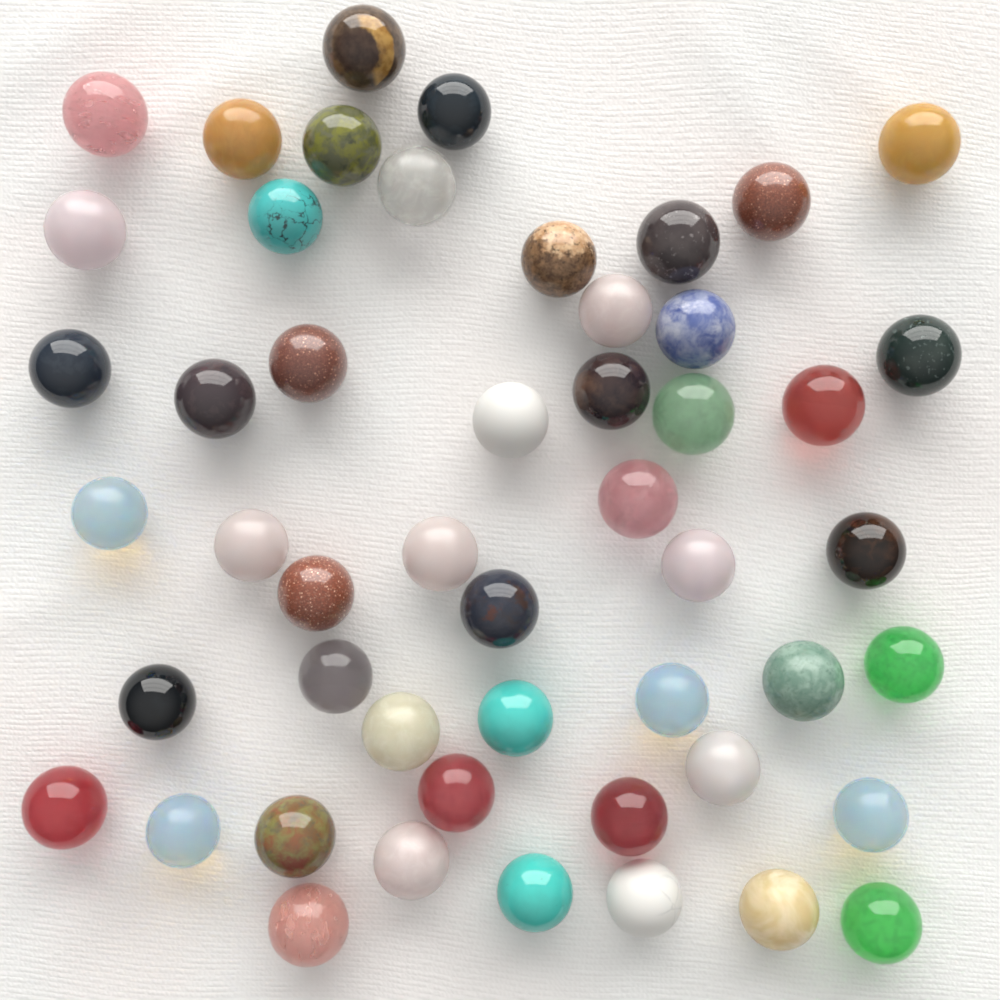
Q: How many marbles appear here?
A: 50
